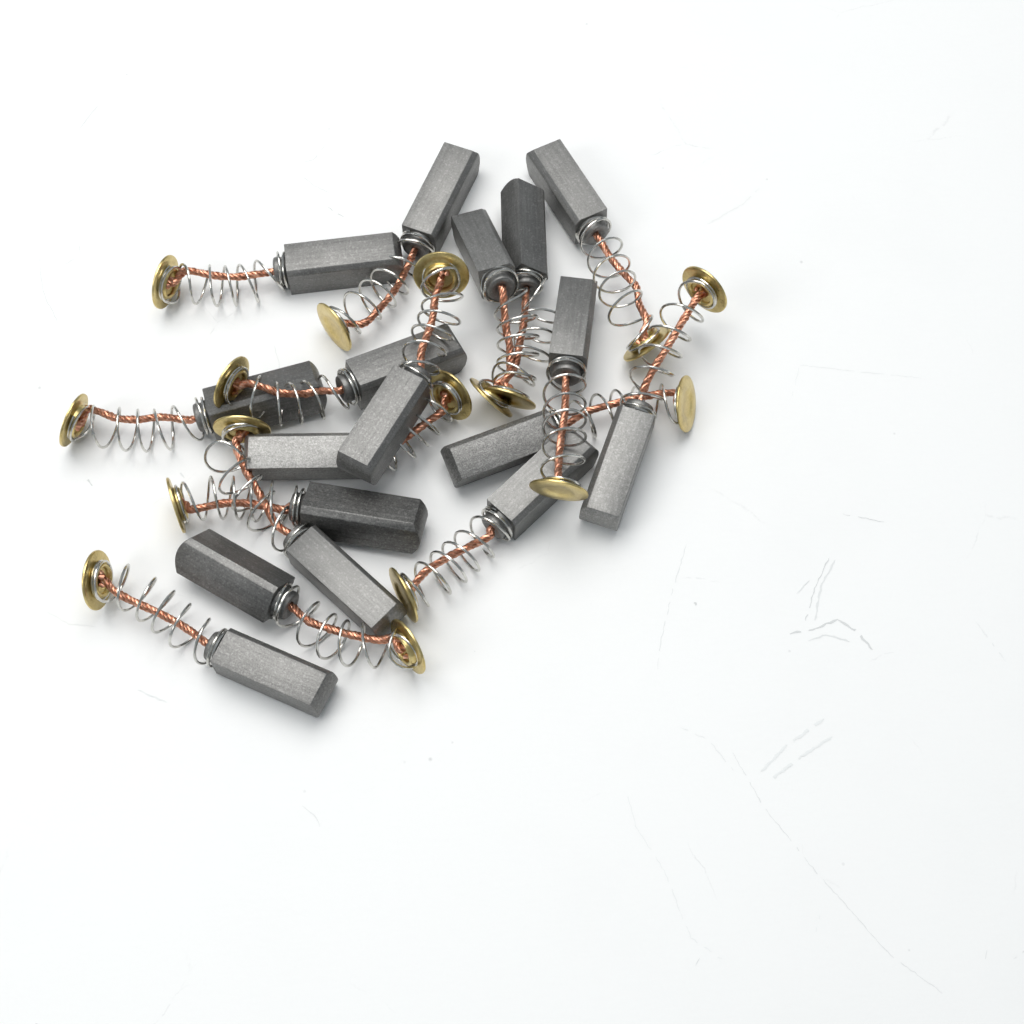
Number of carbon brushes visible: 17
